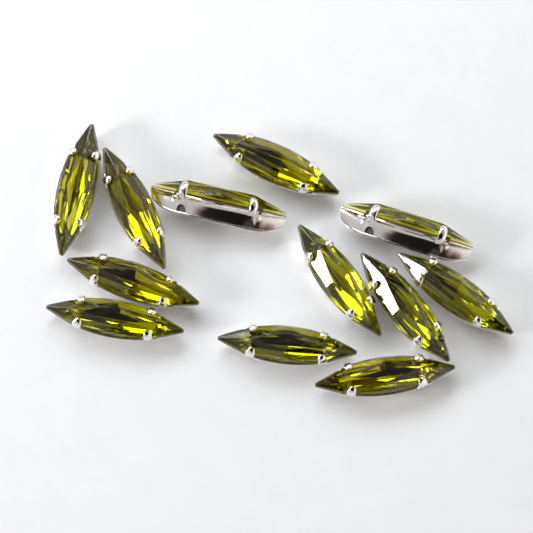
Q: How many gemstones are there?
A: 12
